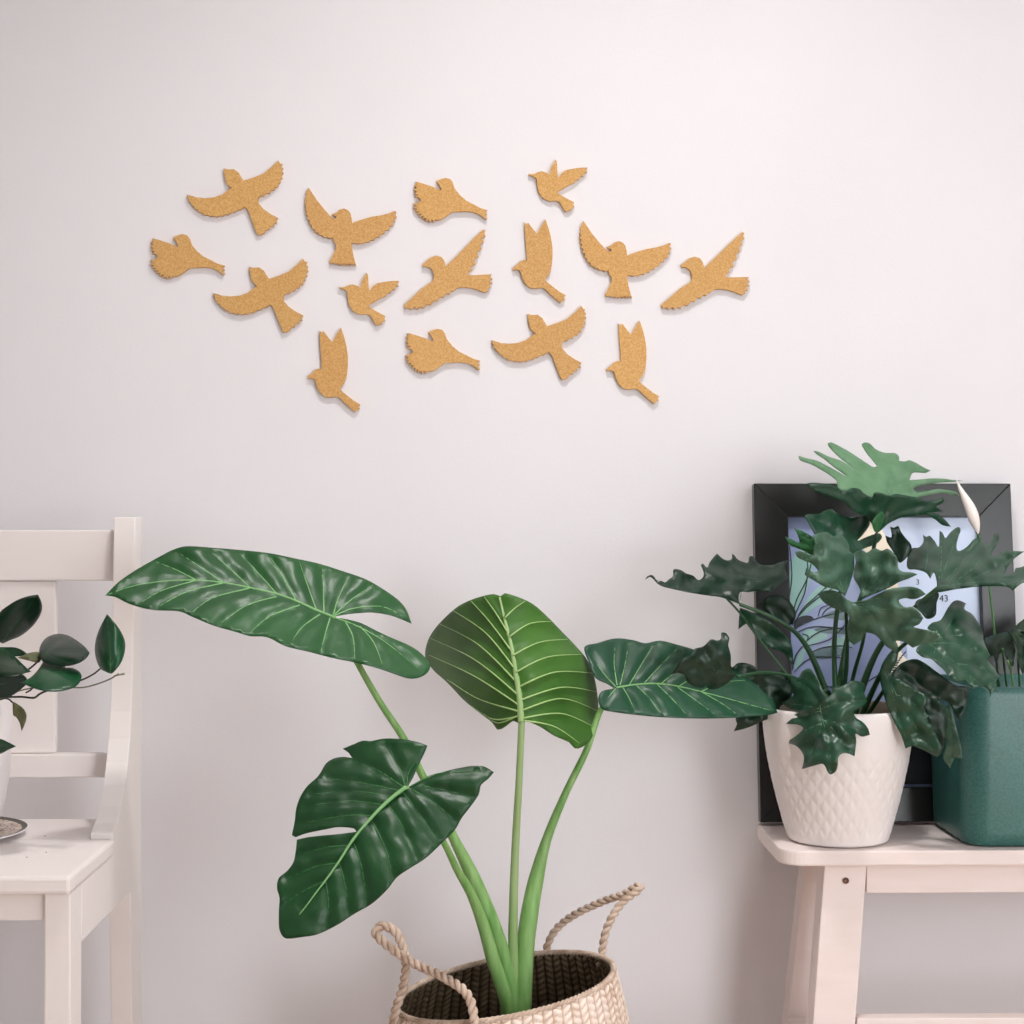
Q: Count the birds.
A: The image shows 15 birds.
